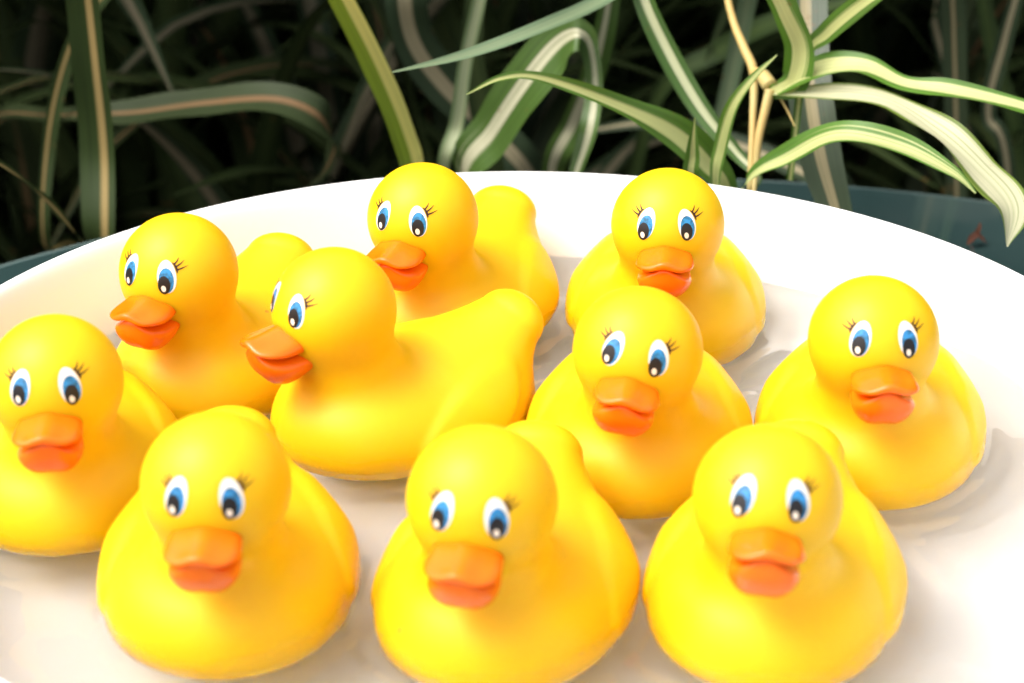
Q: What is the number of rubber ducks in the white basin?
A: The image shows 10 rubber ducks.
